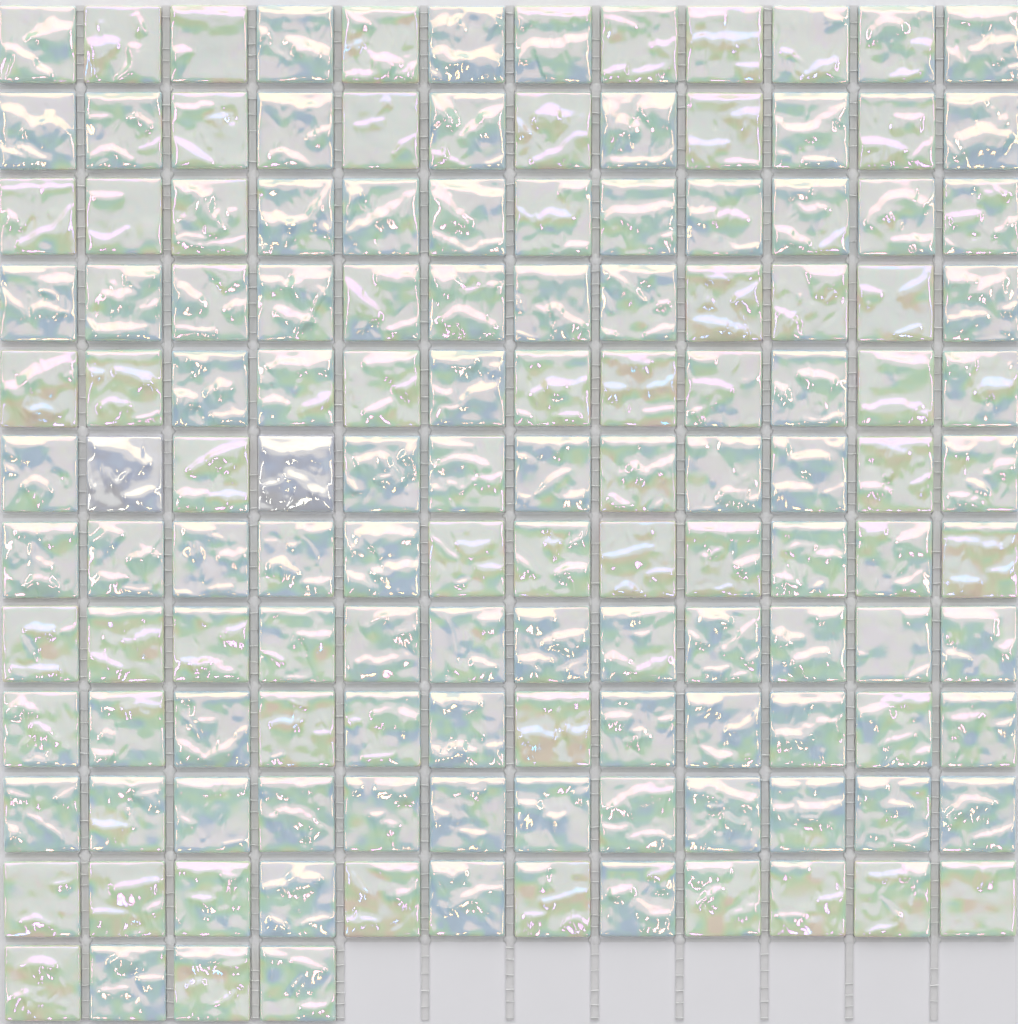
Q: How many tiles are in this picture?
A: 136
